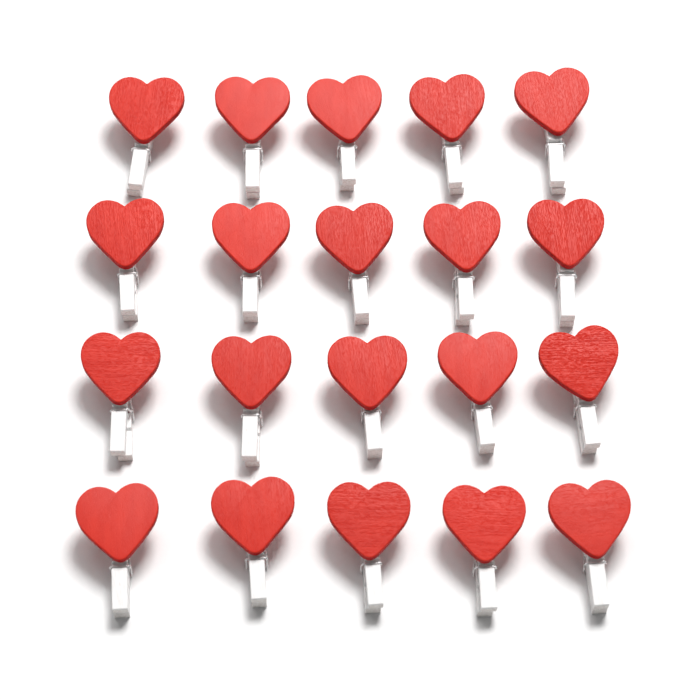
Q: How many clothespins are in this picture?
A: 20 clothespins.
